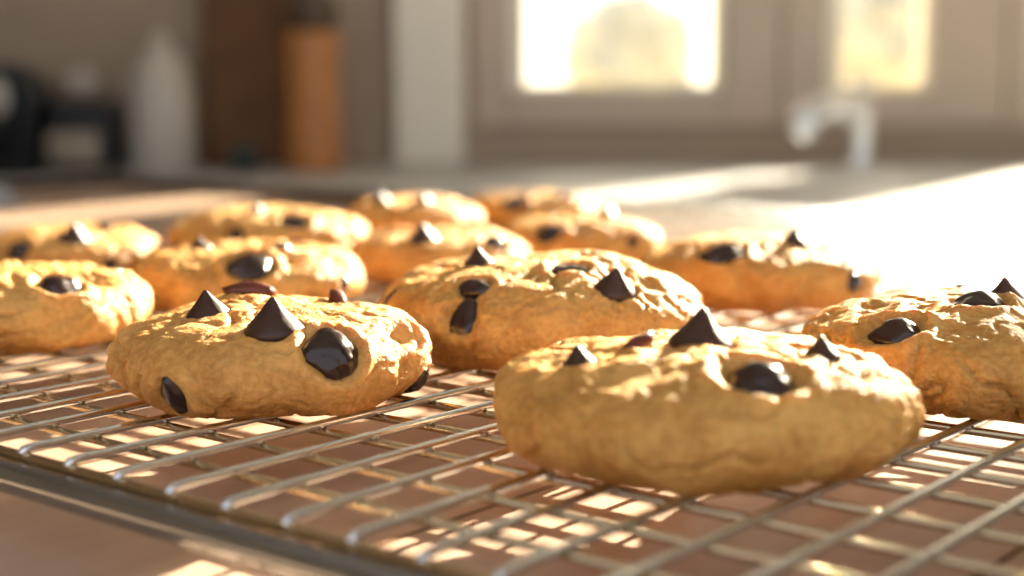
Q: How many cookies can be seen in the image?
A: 13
